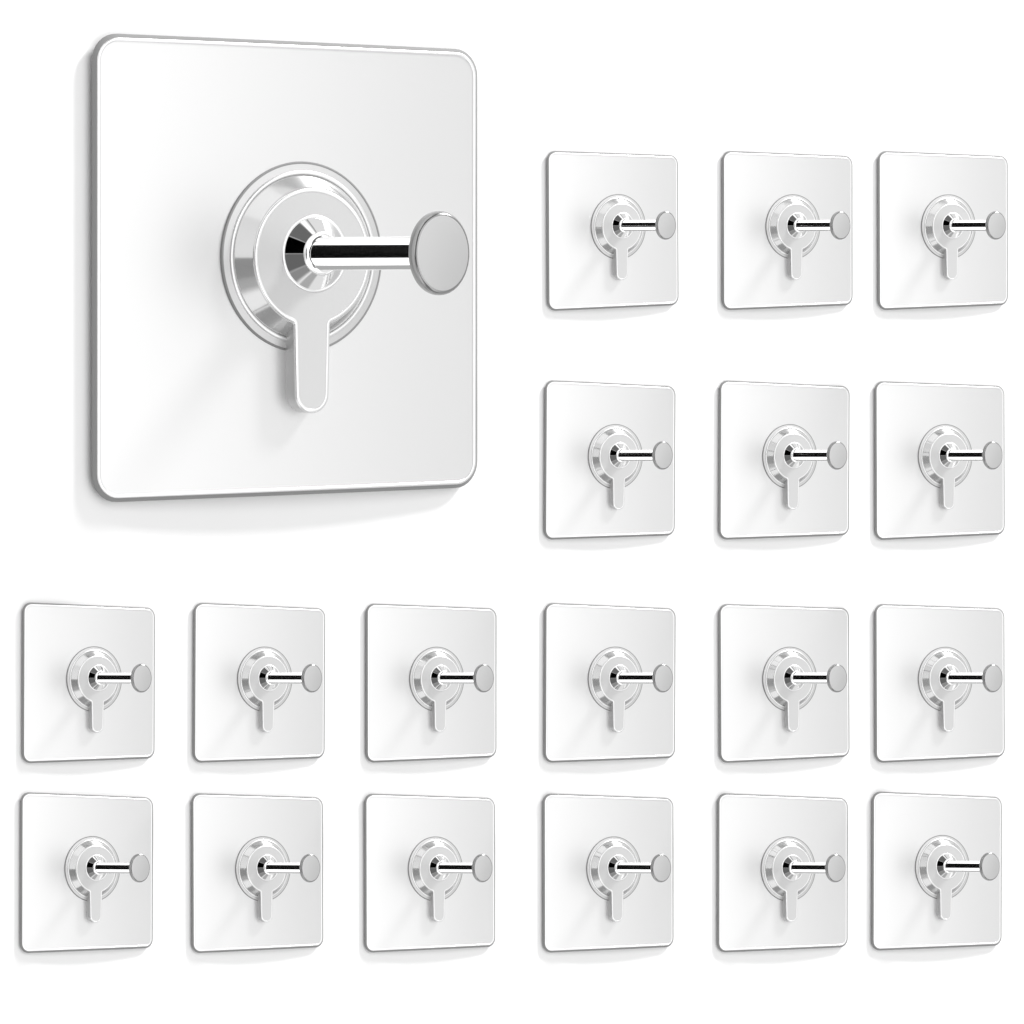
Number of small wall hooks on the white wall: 18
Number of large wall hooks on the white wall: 1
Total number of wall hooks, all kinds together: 19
